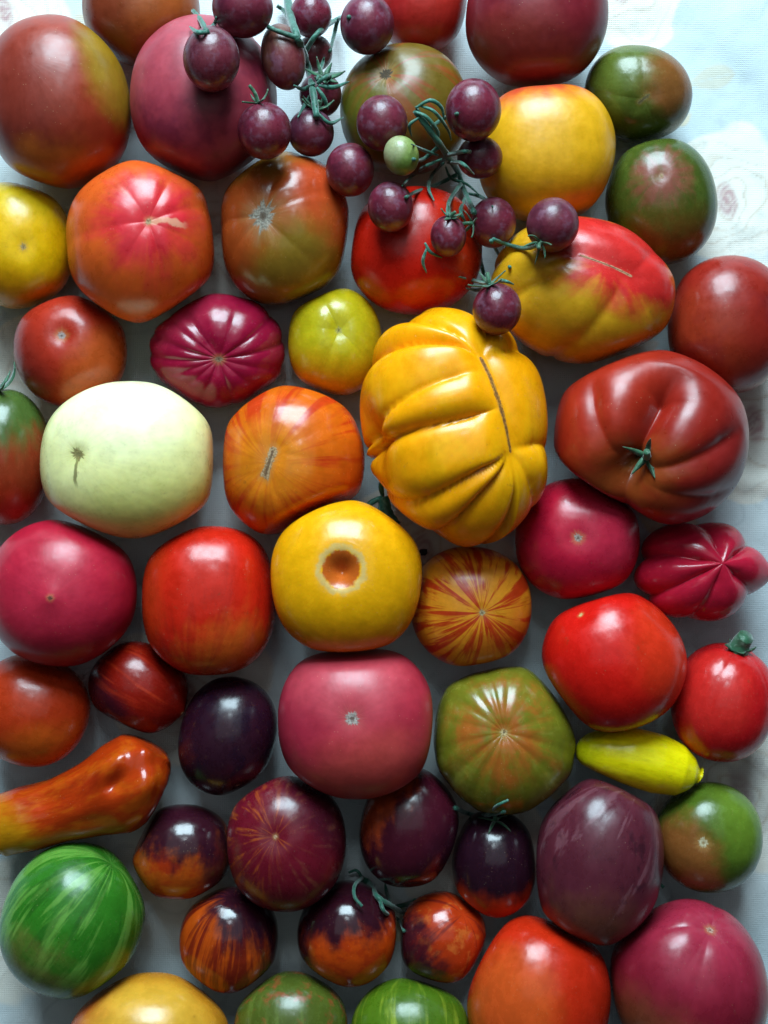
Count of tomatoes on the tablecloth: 72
